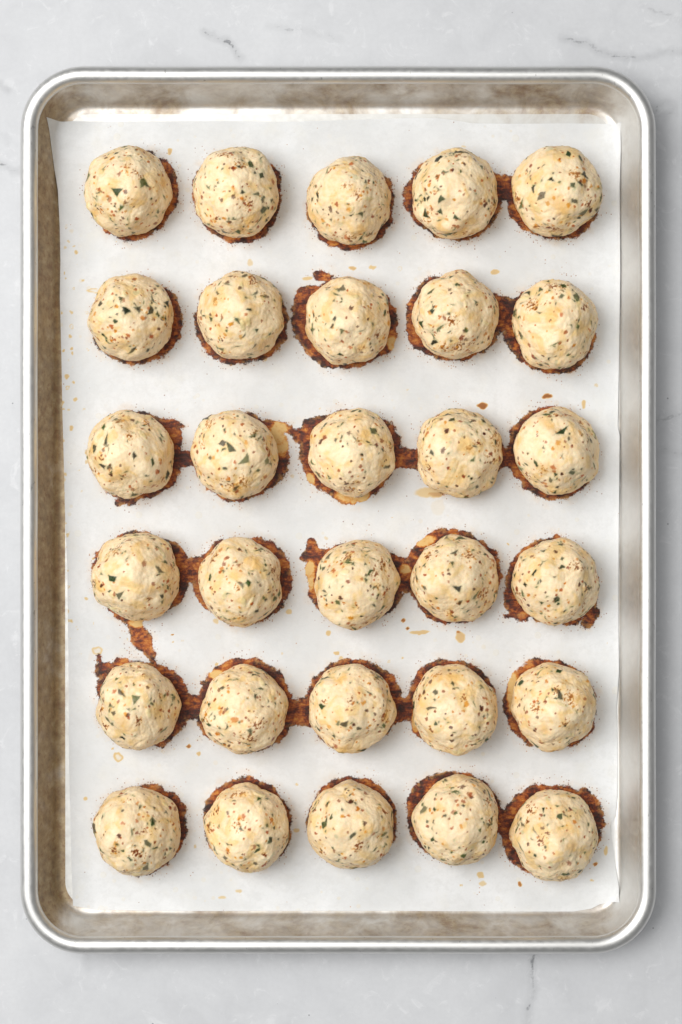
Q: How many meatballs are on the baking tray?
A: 30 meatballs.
